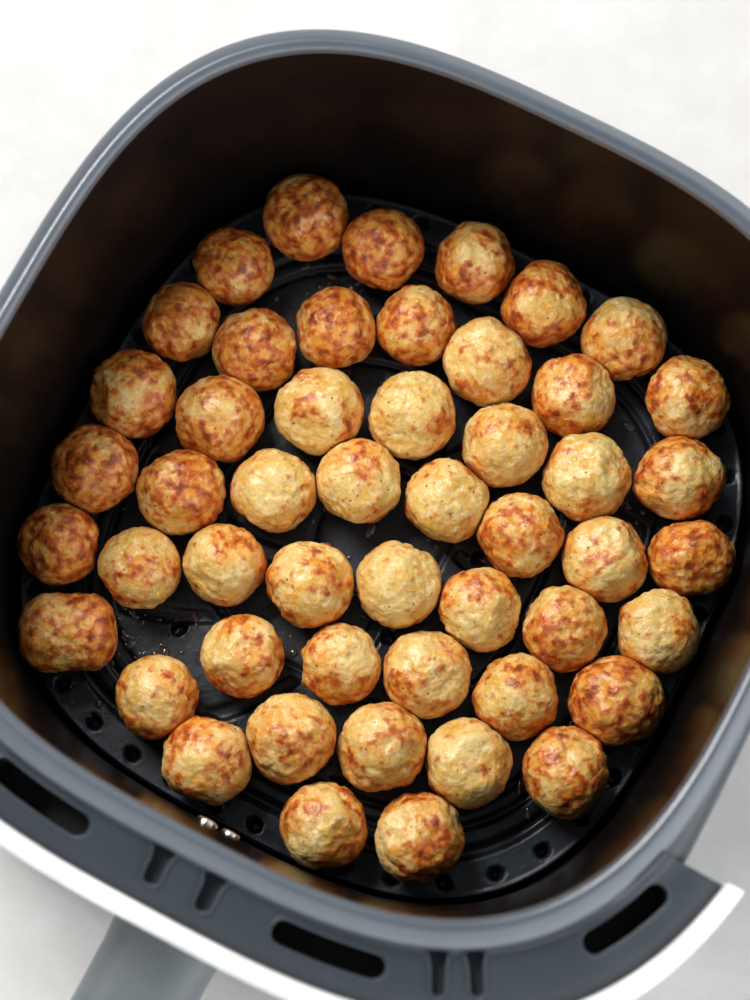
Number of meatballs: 50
